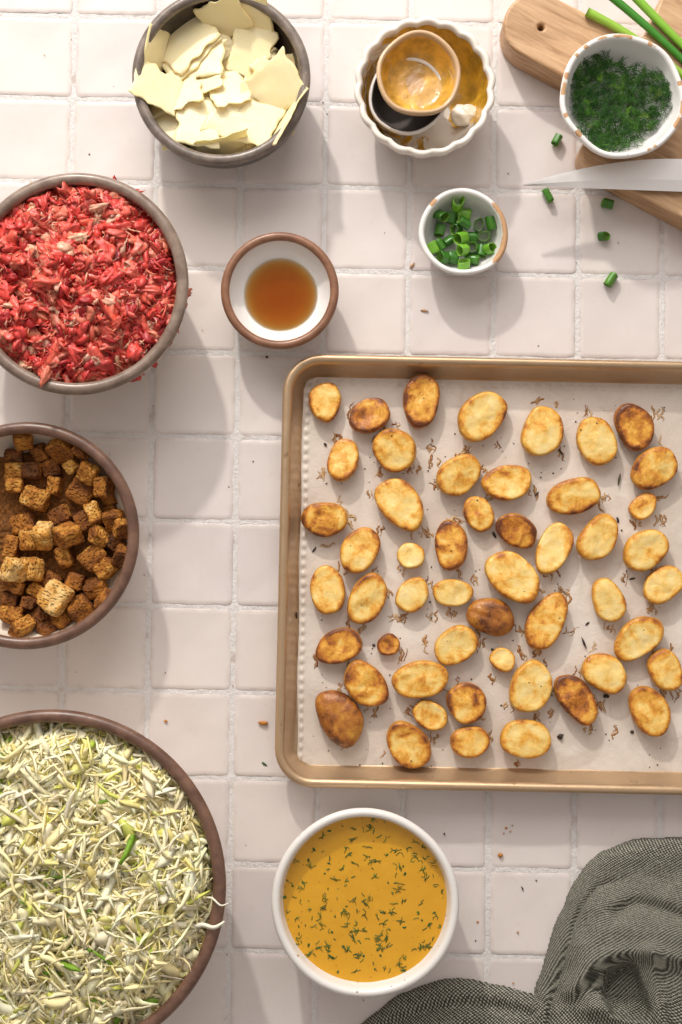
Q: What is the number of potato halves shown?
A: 51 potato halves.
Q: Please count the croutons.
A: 50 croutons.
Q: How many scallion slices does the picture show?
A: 28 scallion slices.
